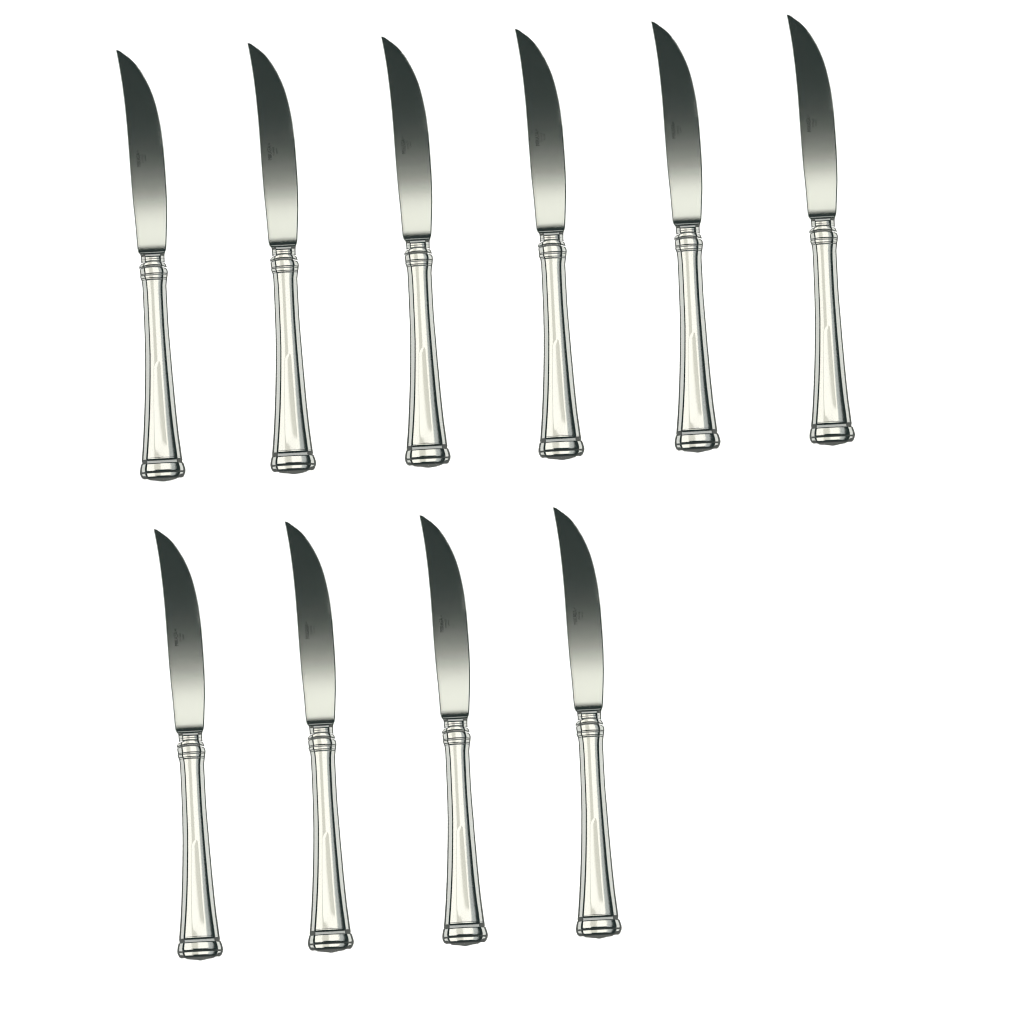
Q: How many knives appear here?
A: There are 10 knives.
